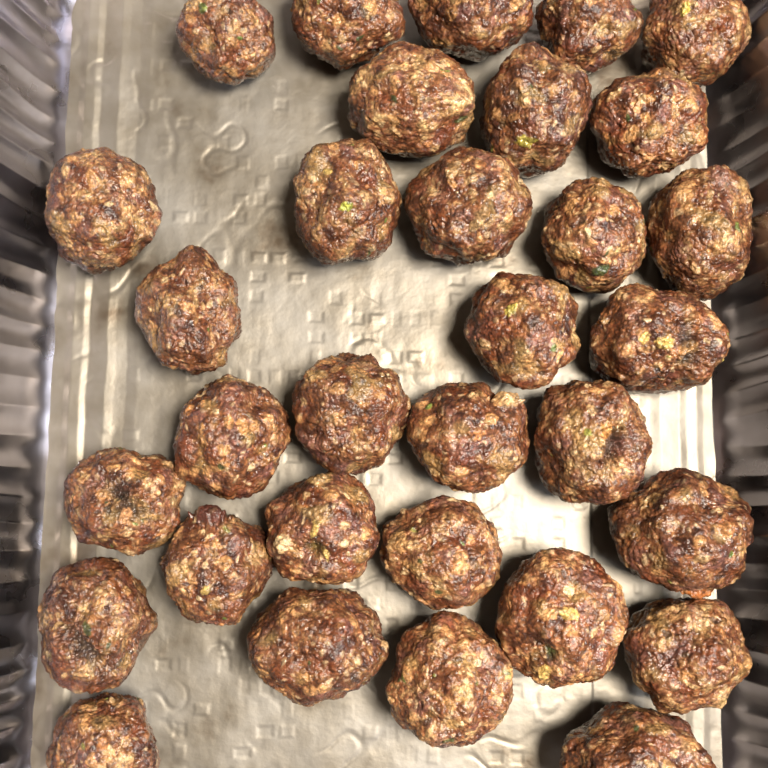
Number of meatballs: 32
